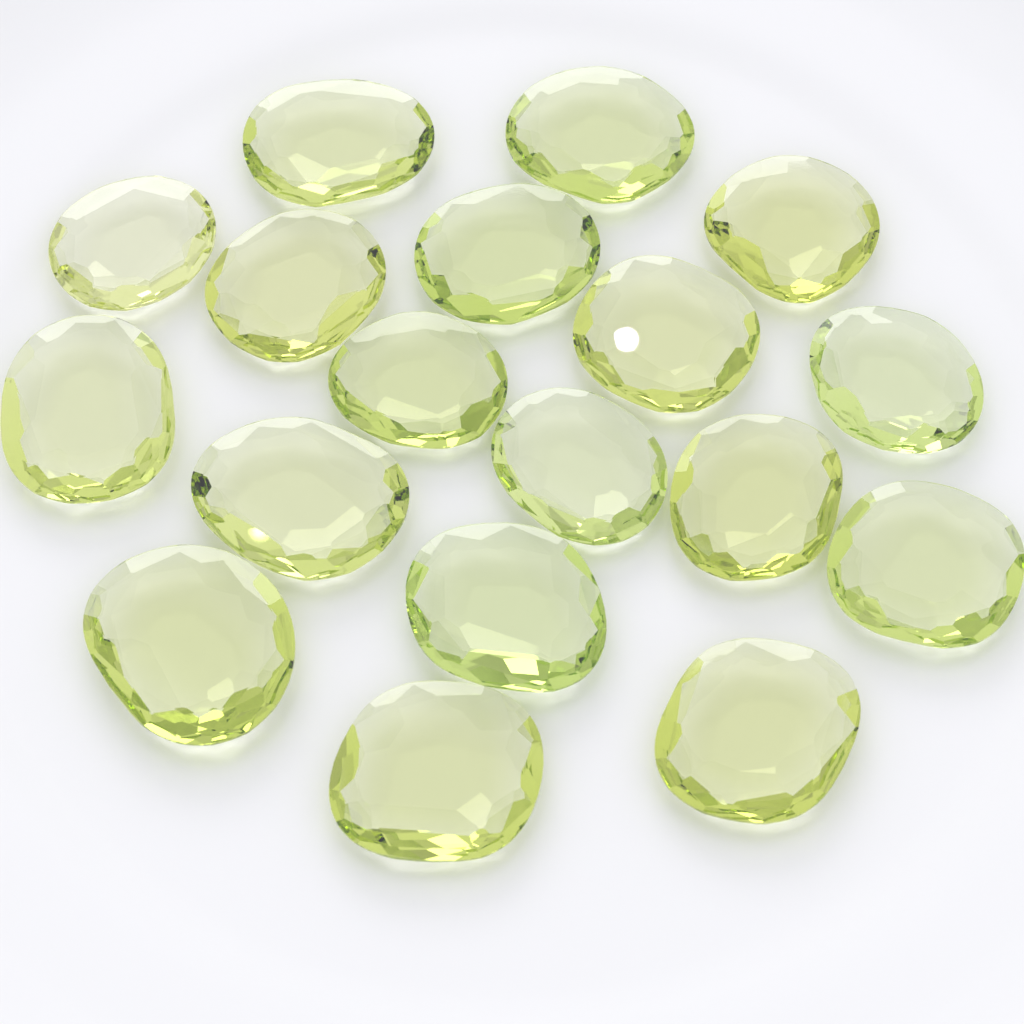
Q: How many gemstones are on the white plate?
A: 18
